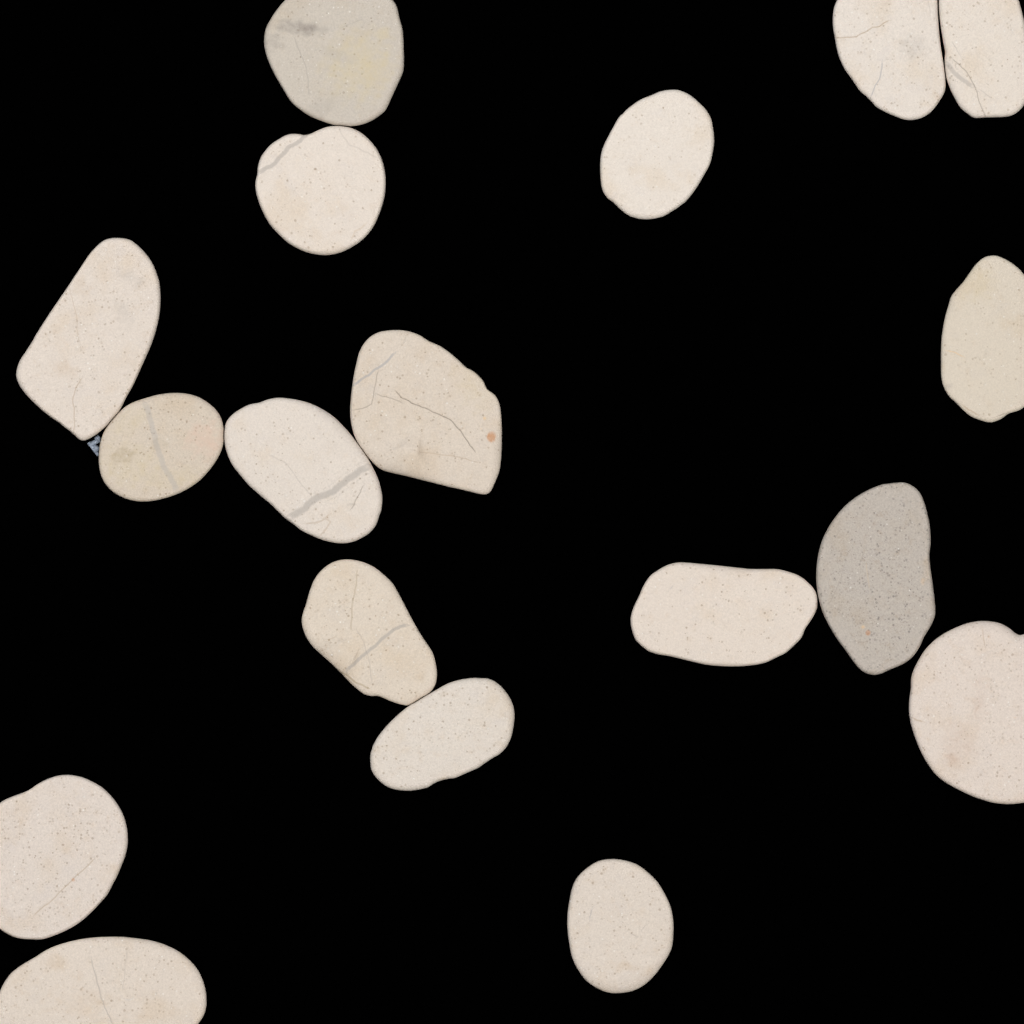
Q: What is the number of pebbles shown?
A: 18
